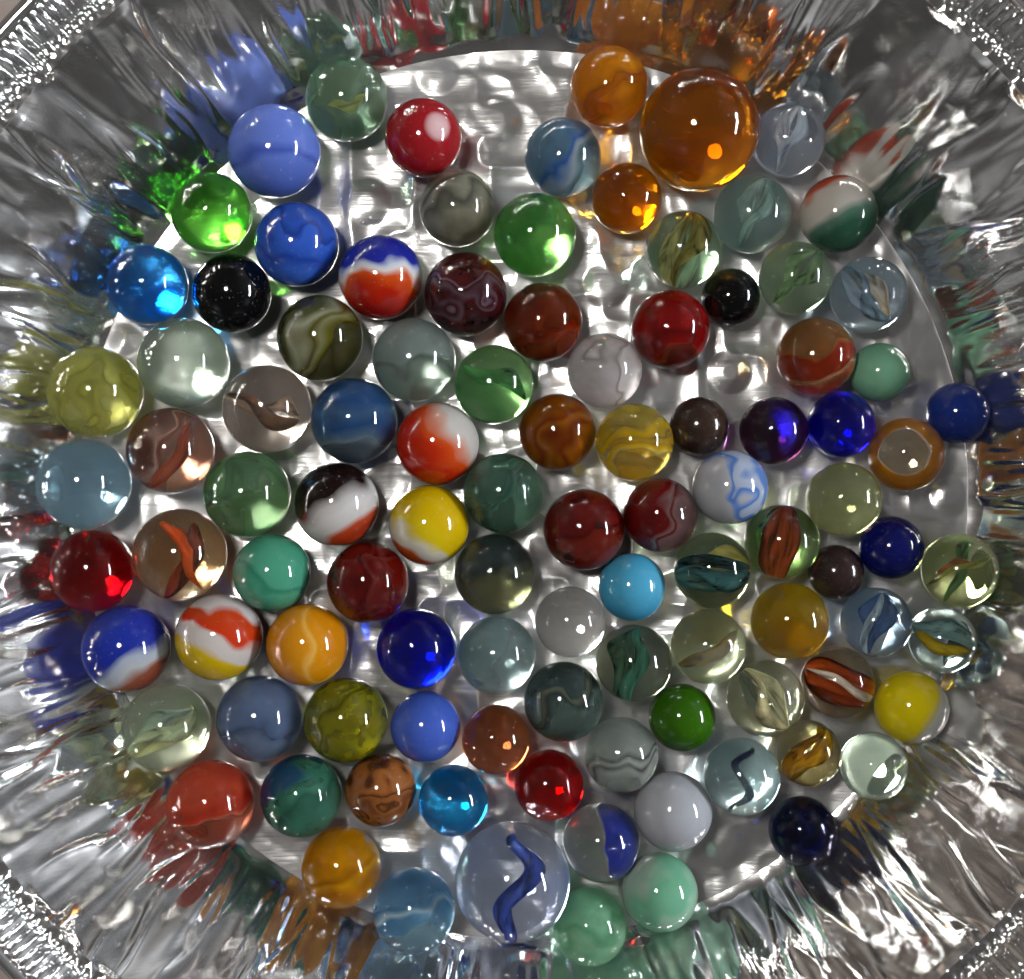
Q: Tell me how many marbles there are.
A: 101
